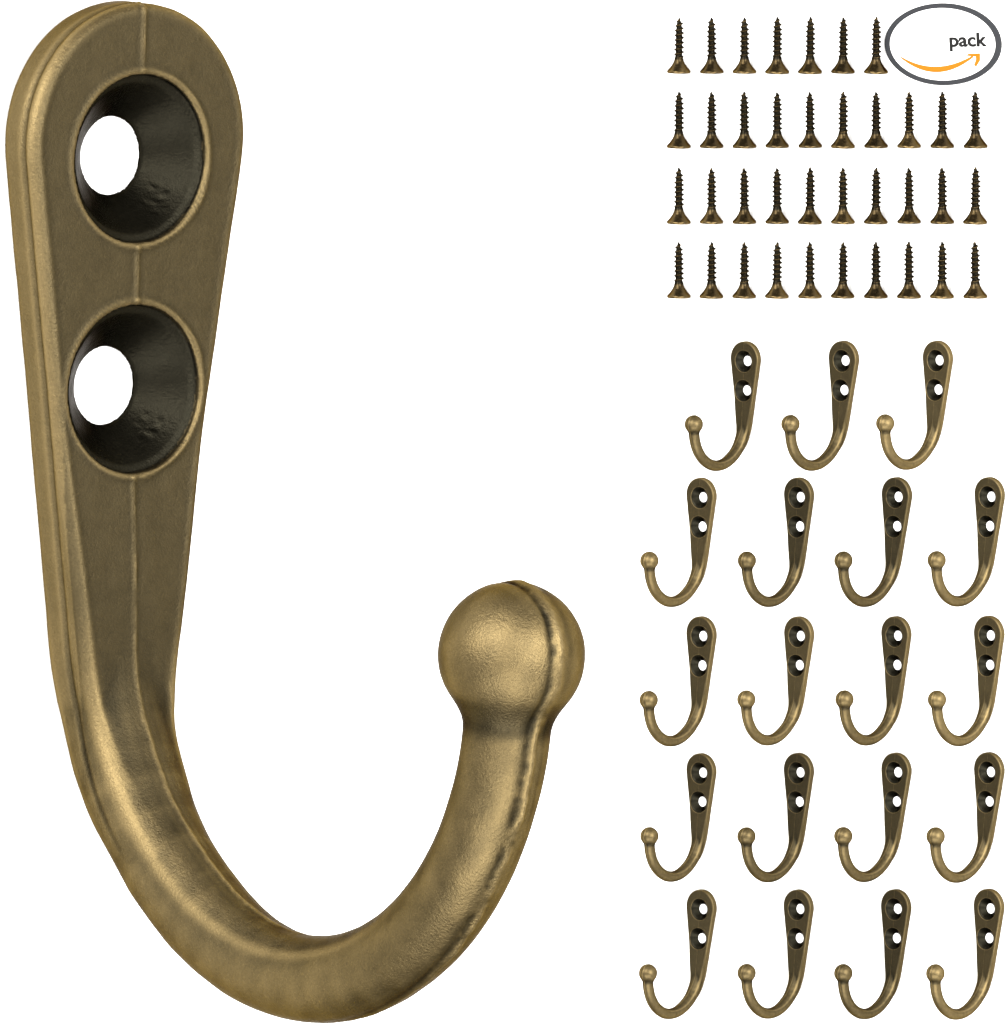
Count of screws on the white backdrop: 37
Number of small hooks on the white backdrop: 19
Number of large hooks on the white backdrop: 1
